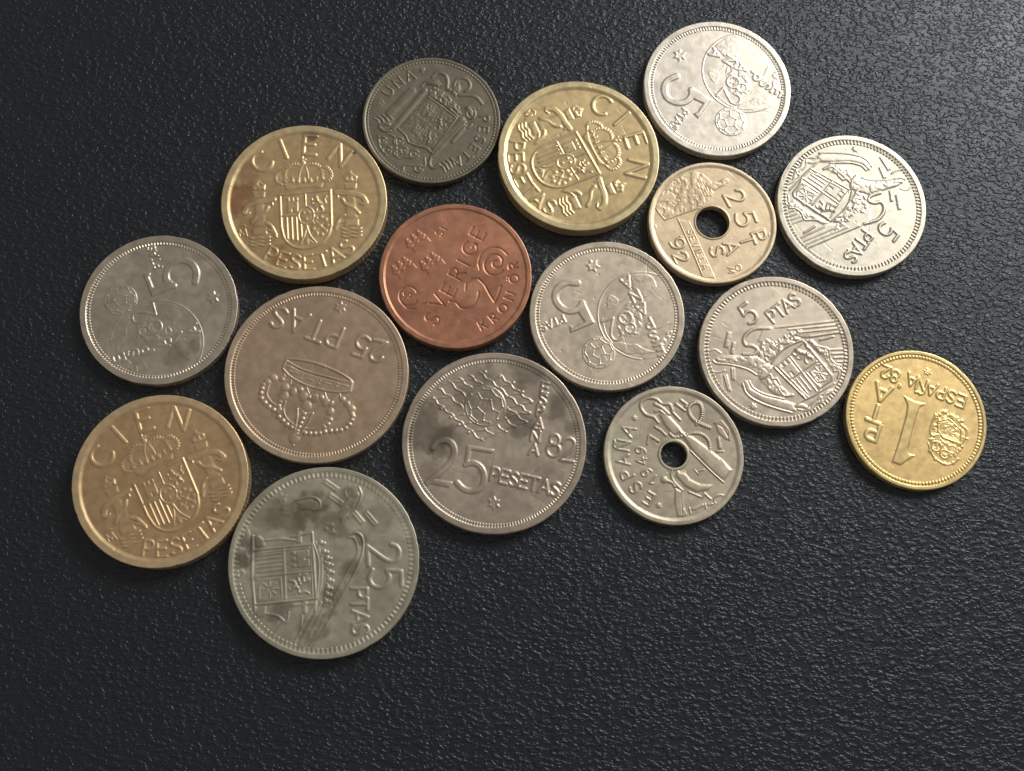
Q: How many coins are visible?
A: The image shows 16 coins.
